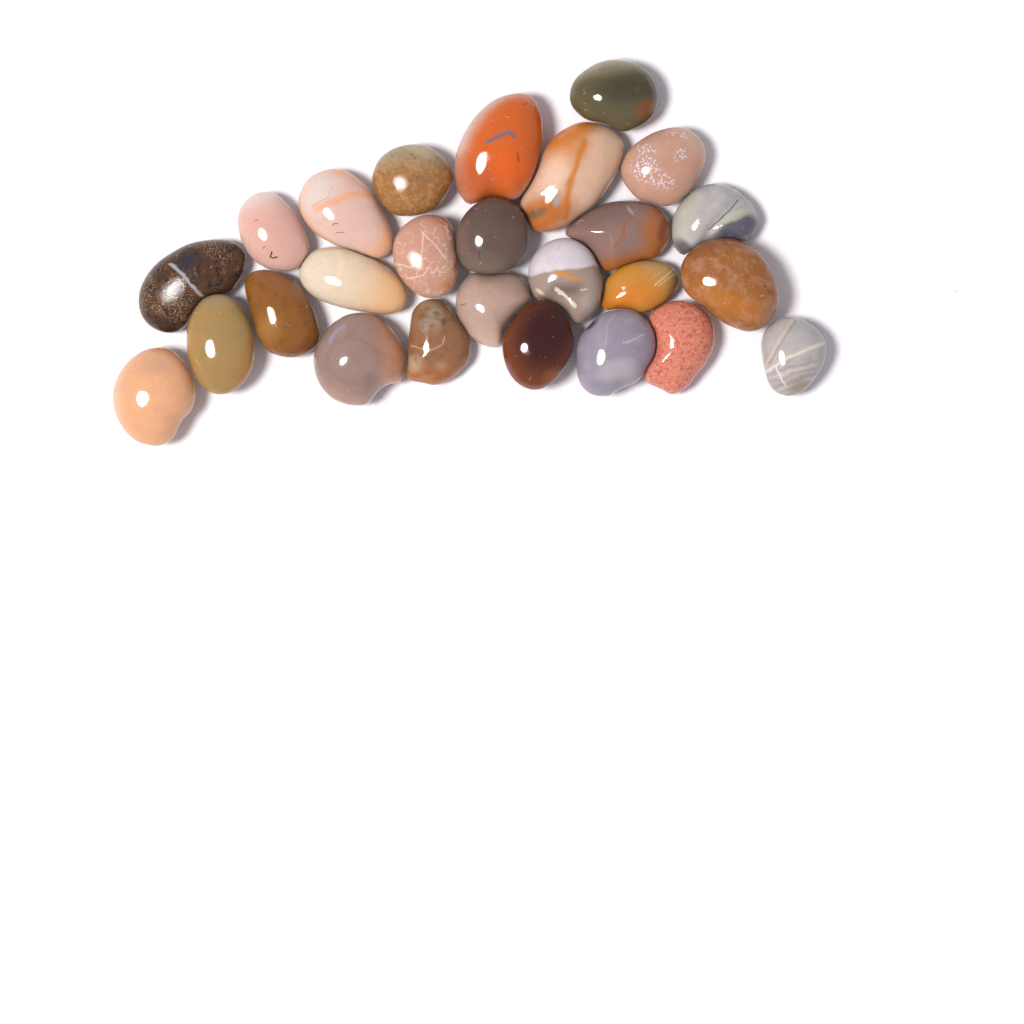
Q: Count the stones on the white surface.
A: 26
